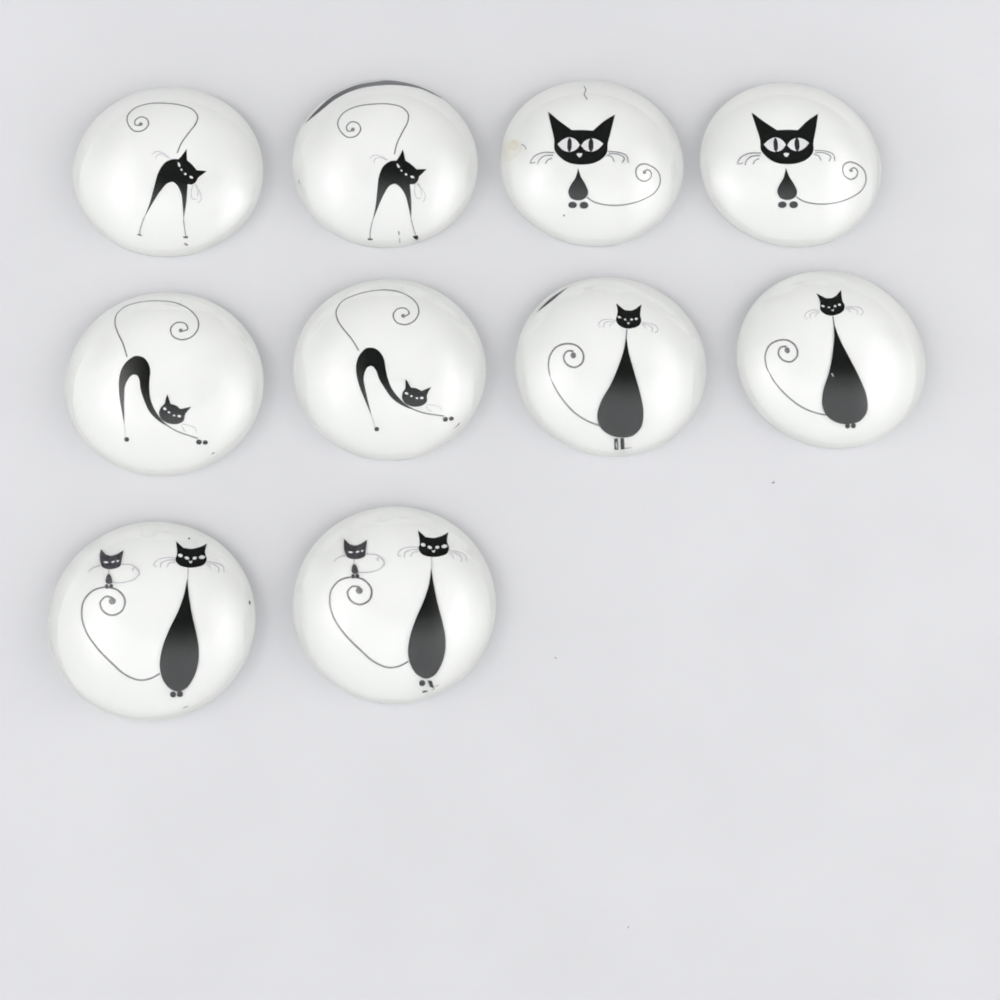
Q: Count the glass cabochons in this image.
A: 10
